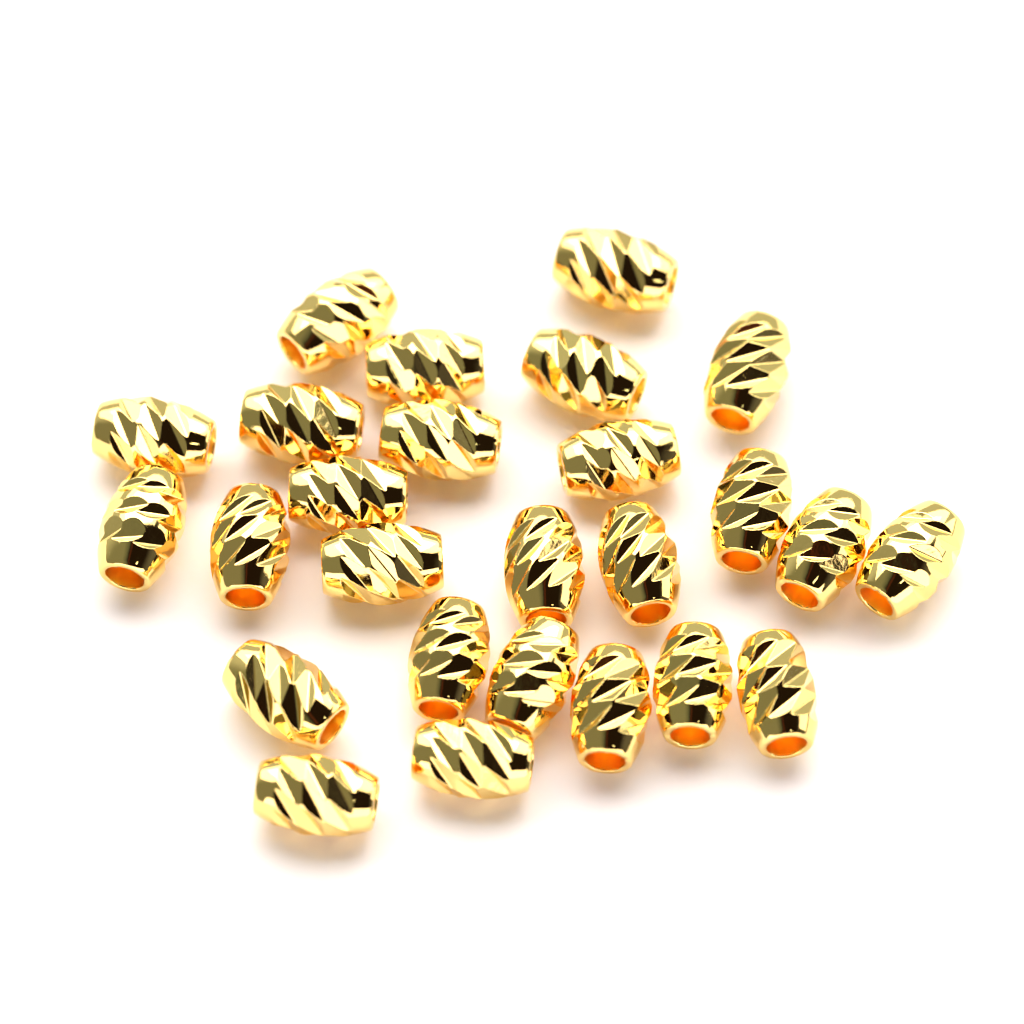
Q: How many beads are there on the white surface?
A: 26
